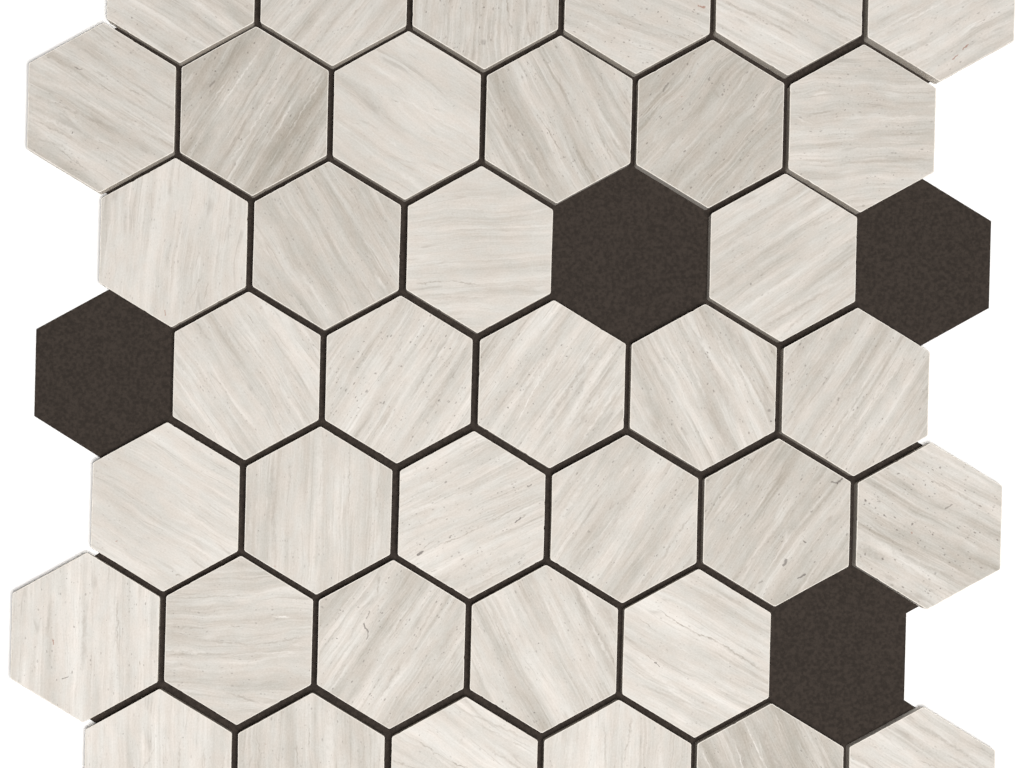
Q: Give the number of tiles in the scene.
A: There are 38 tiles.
